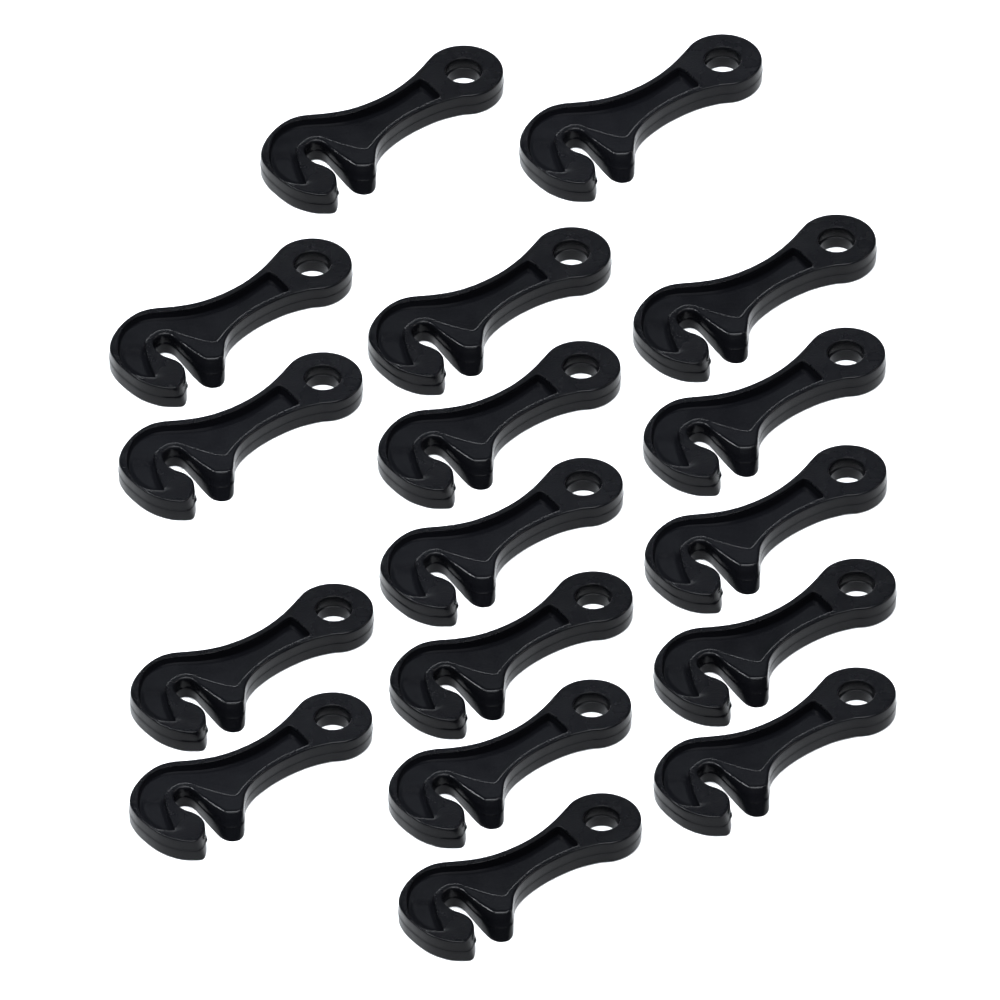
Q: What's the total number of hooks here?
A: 17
